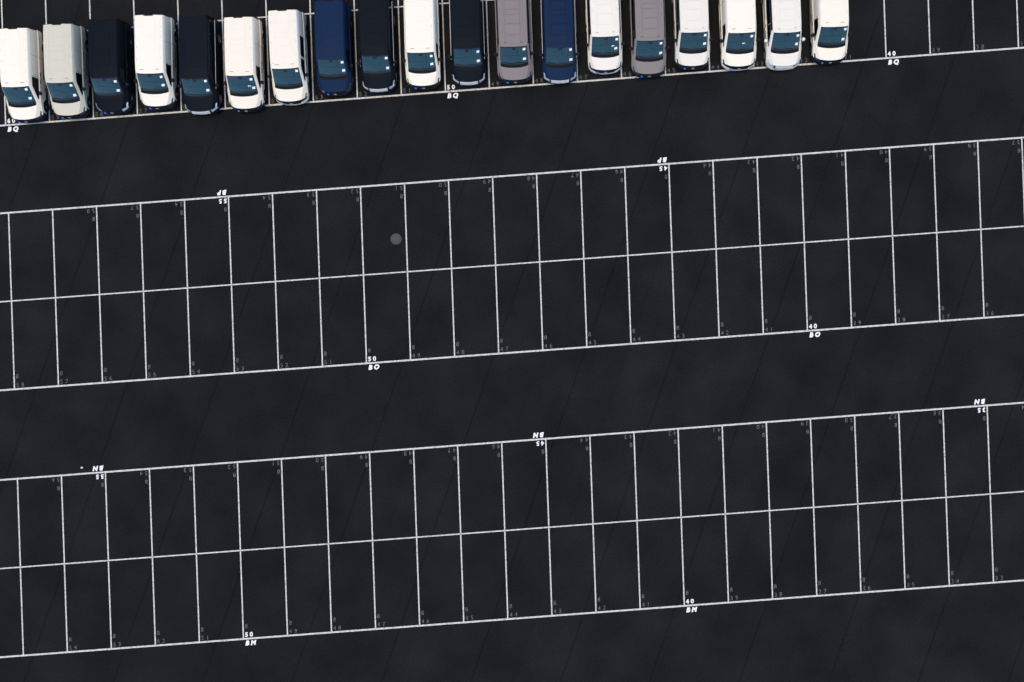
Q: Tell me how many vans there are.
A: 19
